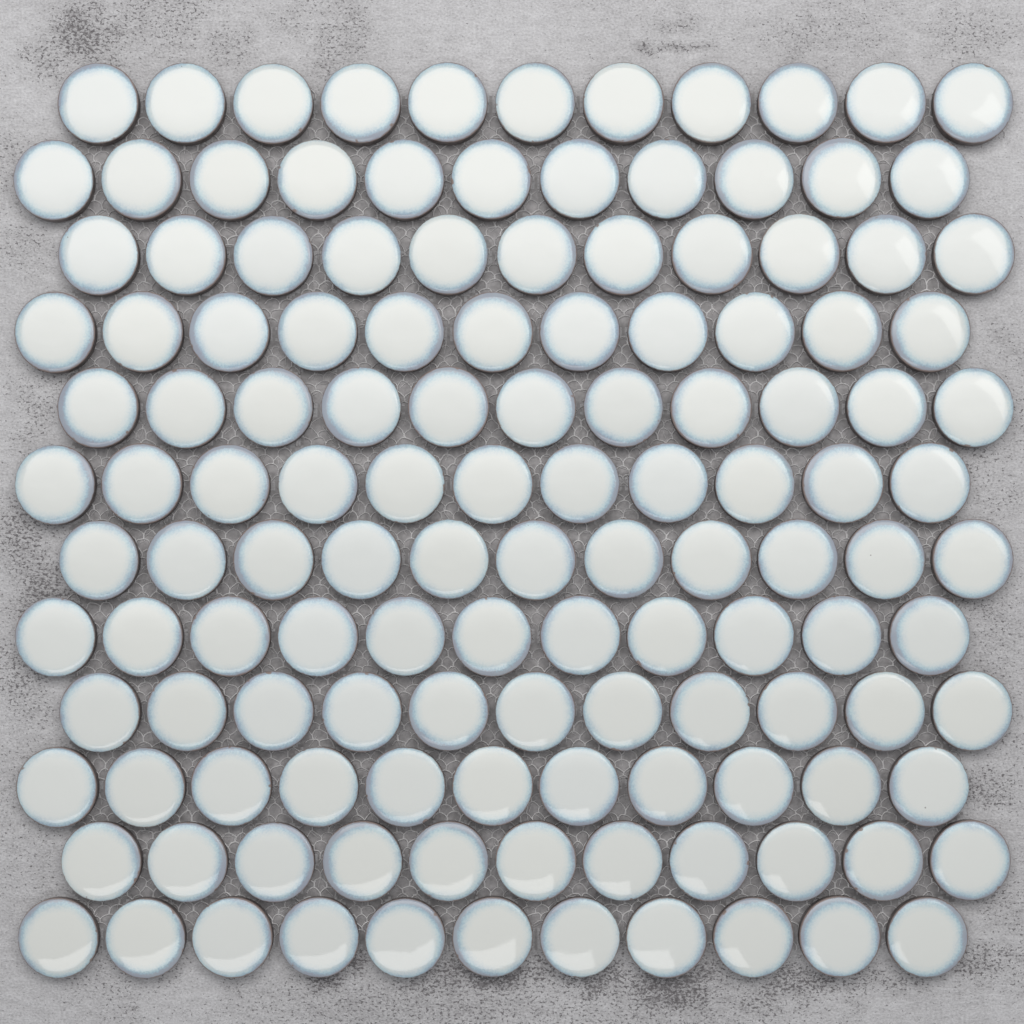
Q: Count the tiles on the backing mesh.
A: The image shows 132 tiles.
